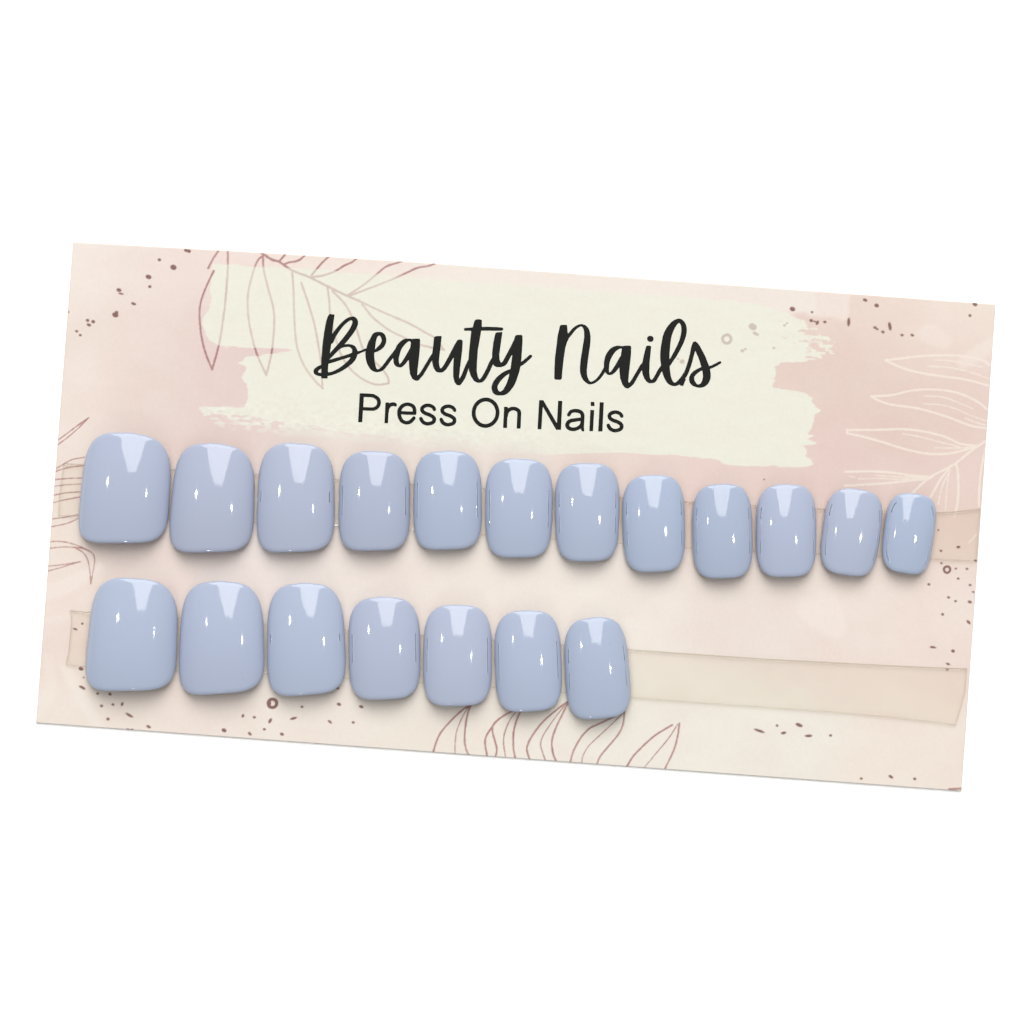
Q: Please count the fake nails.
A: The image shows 19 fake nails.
